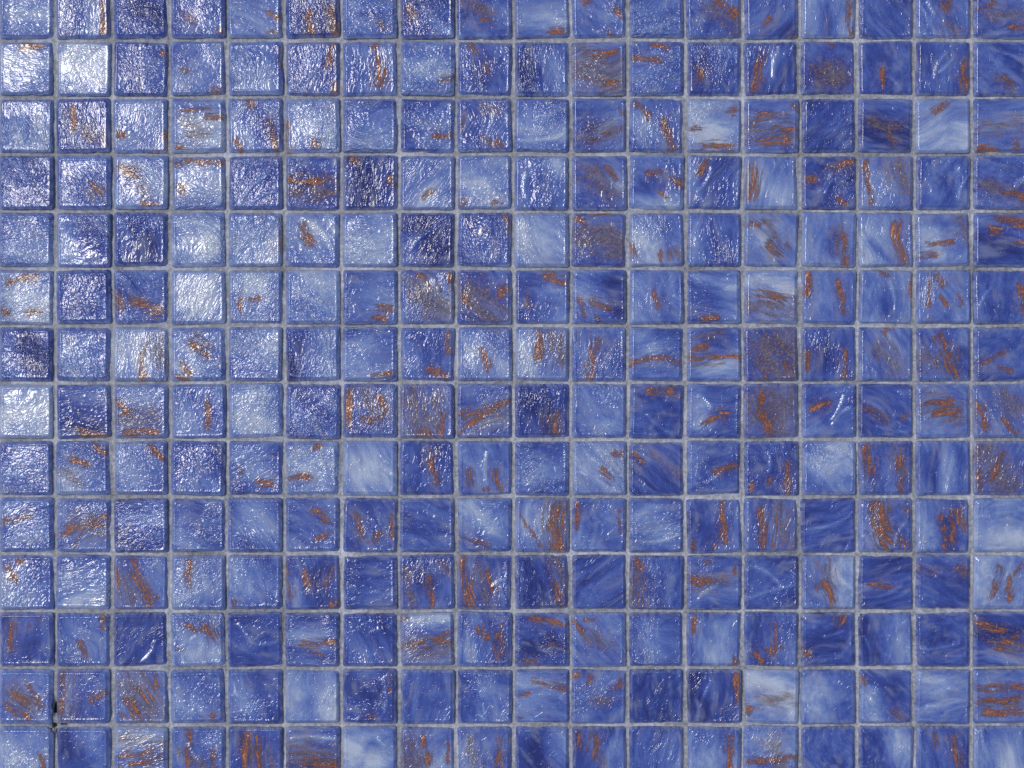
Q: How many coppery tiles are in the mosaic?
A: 183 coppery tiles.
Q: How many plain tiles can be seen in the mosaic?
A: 69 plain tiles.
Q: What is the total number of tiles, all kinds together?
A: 252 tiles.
